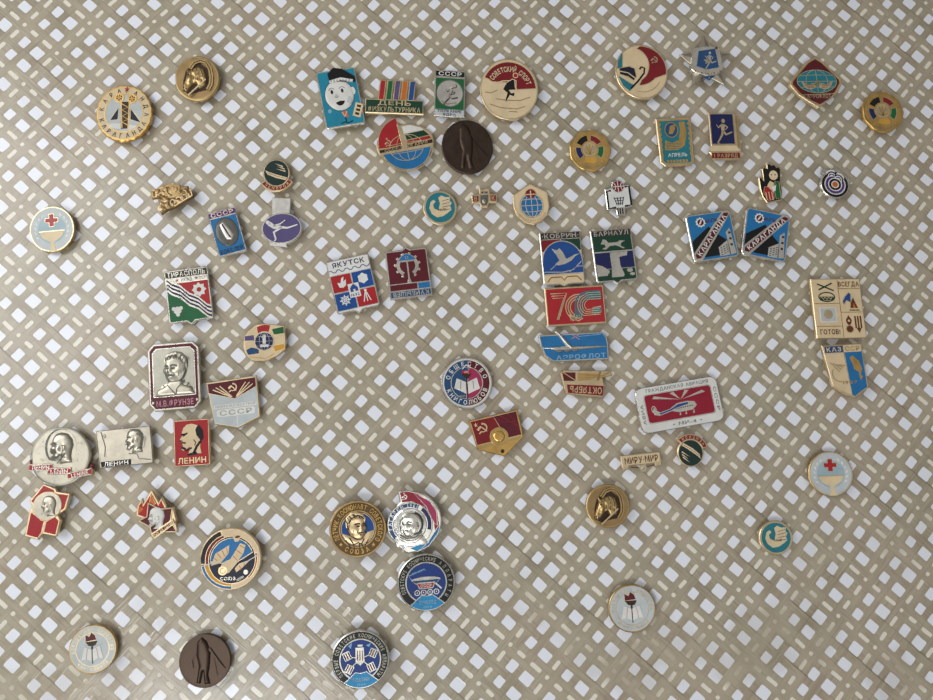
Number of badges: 62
